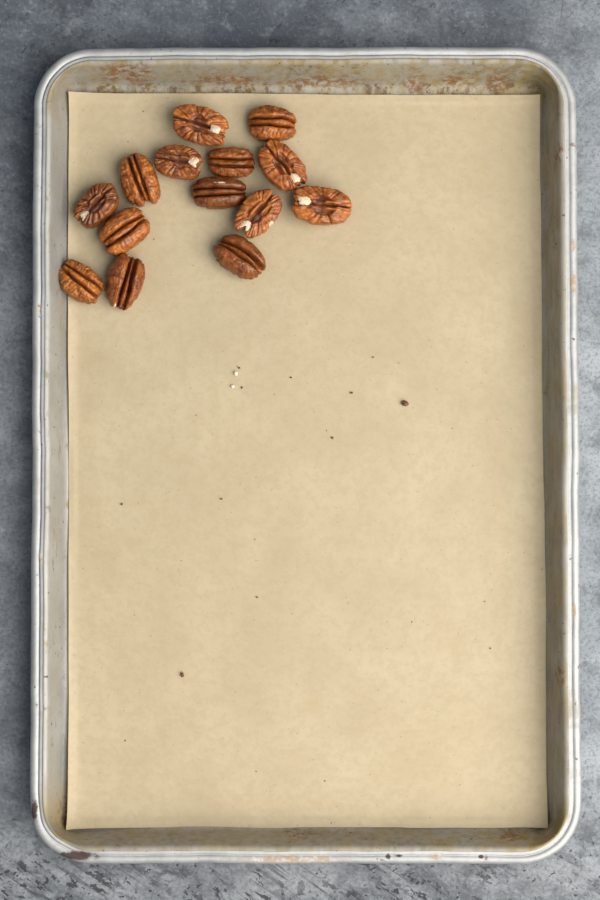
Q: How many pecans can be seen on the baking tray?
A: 14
